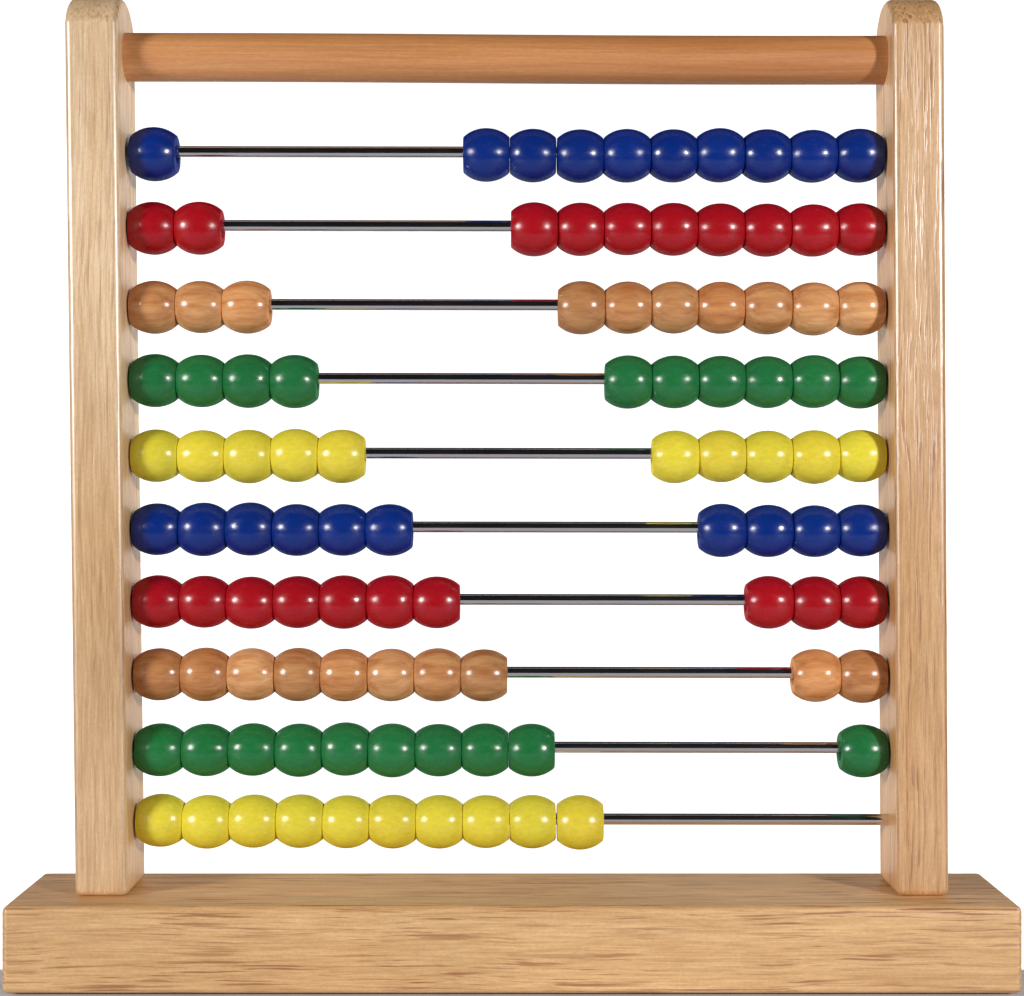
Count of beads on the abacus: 100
